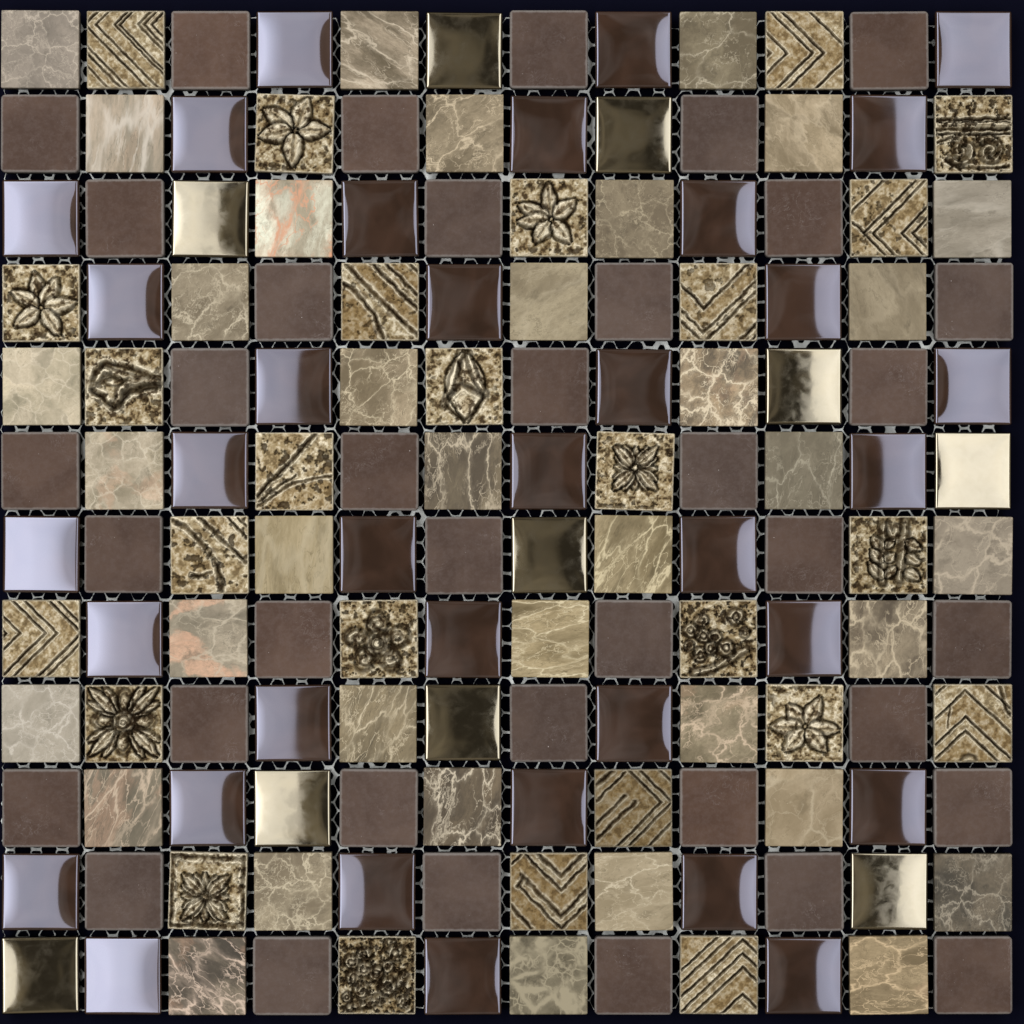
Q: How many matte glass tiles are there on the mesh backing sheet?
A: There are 37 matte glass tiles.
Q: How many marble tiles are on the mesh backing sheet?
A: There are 36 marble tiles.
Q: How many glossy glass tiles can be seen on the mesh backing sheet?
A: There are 35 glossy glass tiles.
